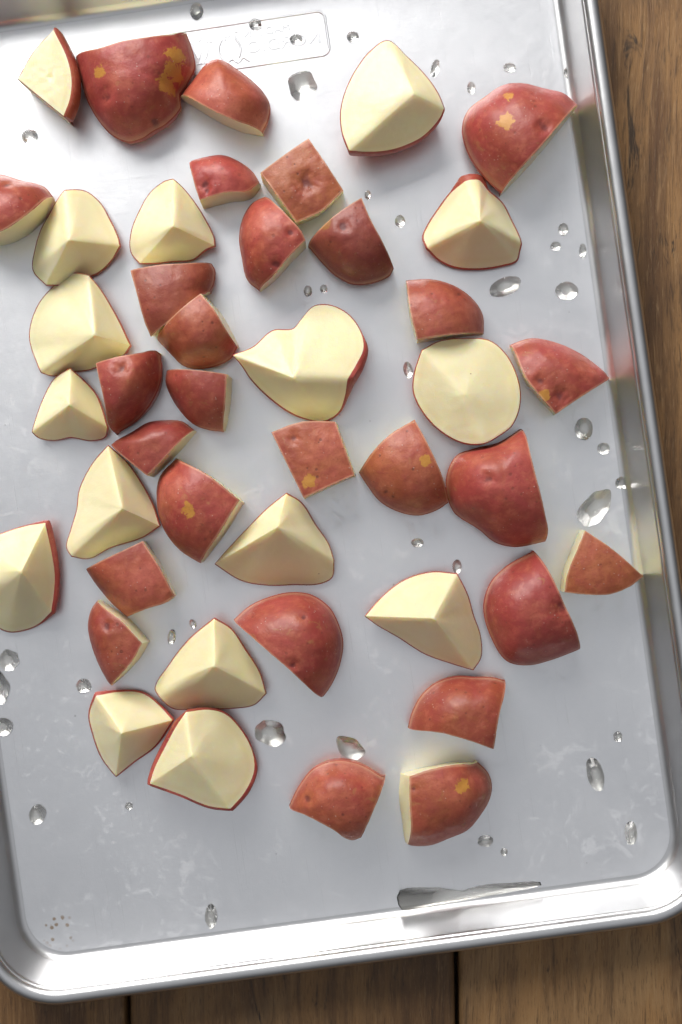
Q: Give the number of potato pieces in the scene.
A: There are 43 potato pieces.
